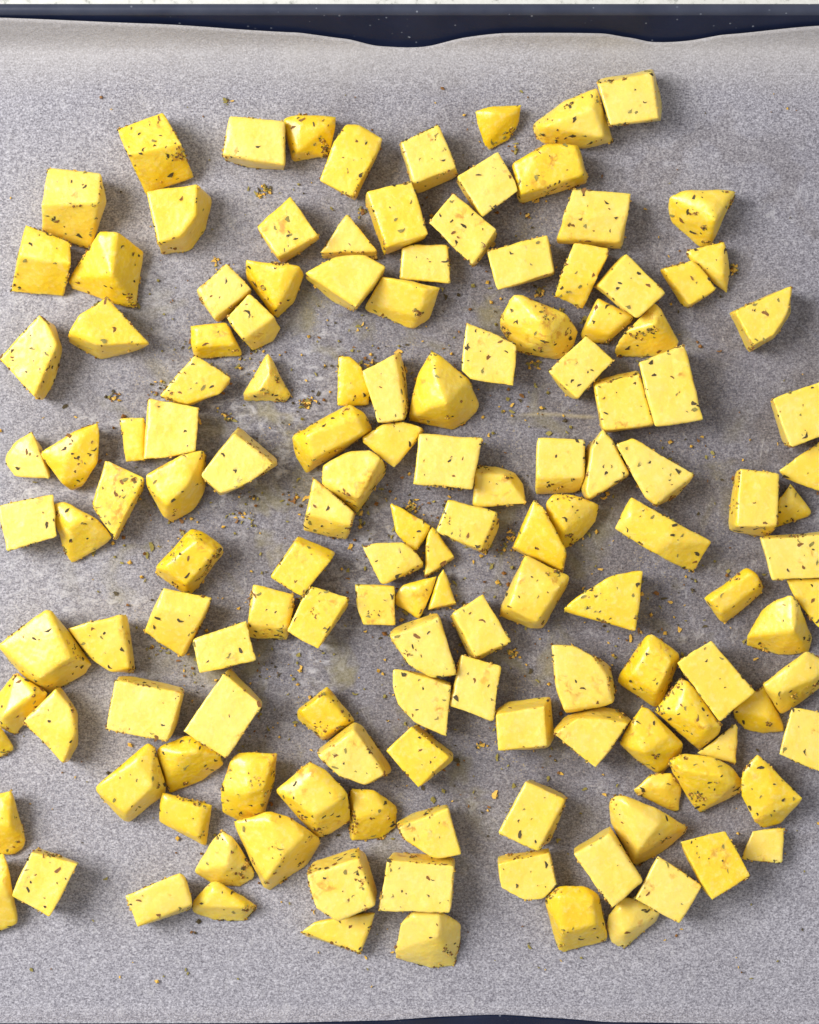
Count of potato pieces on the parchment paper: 146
